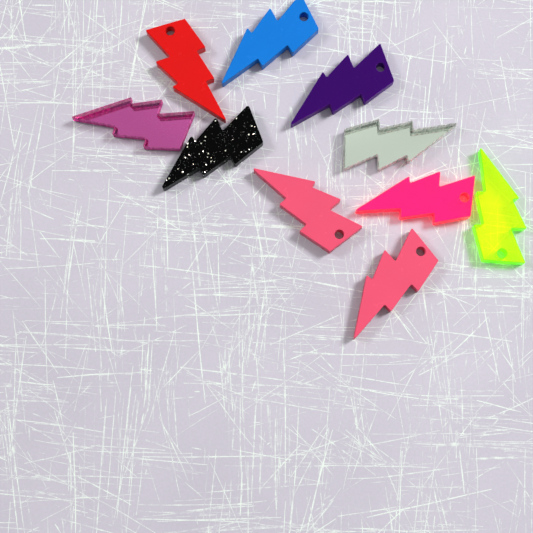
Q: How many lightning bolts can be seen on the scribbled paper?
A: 10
